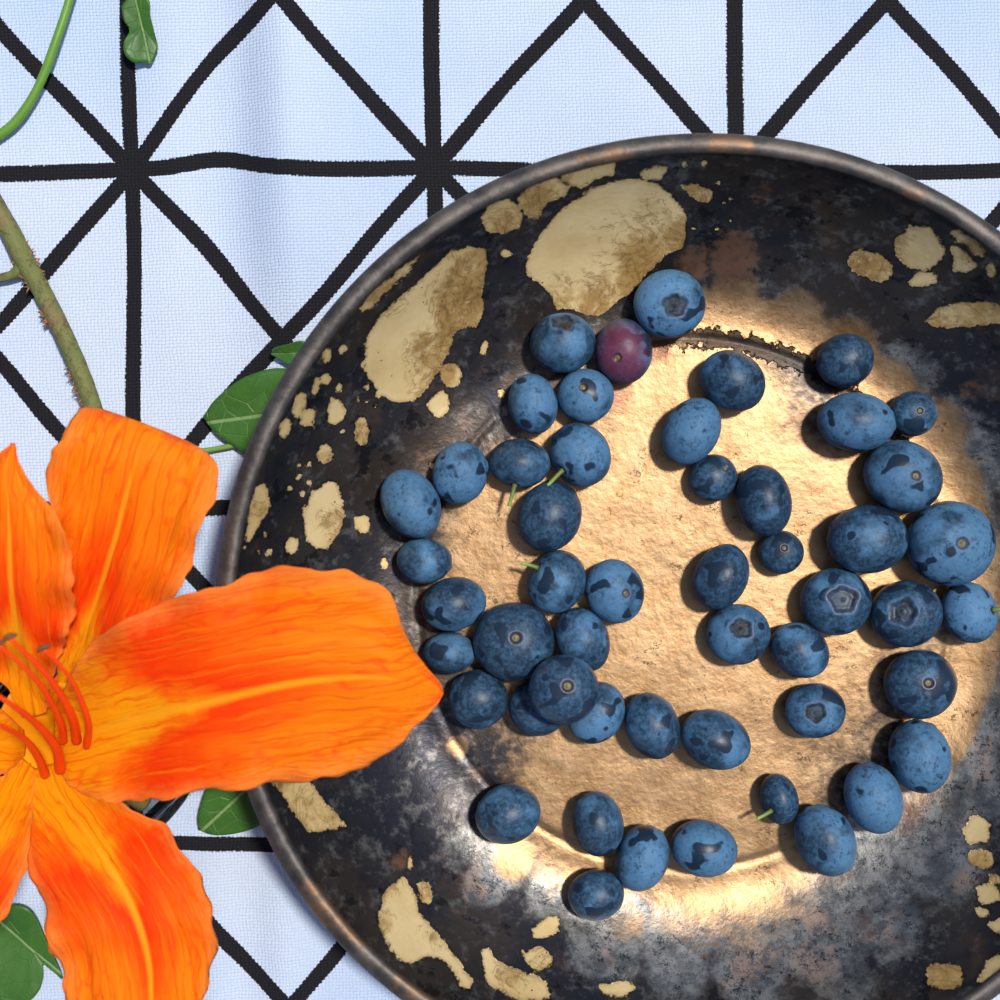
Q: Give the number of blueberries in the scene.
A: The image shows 51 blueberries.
